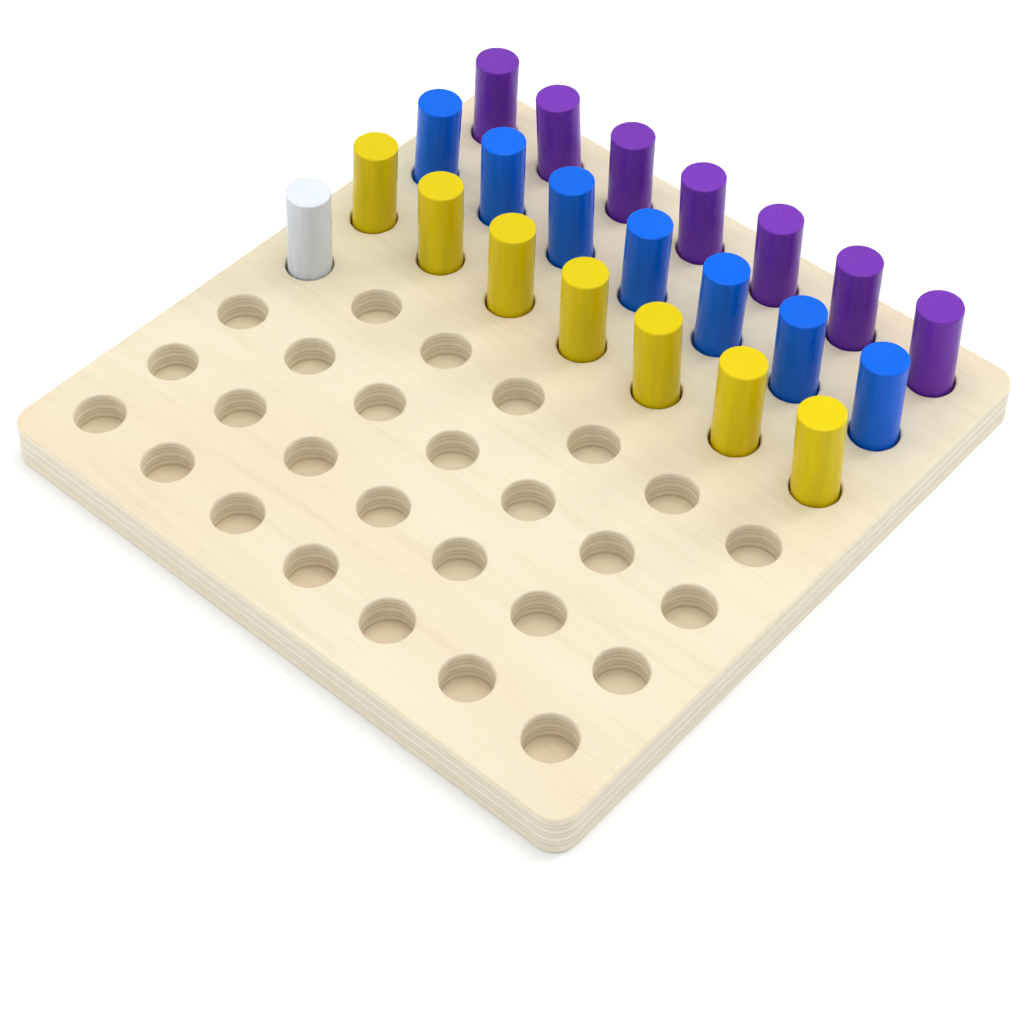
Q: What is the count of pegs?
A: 22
